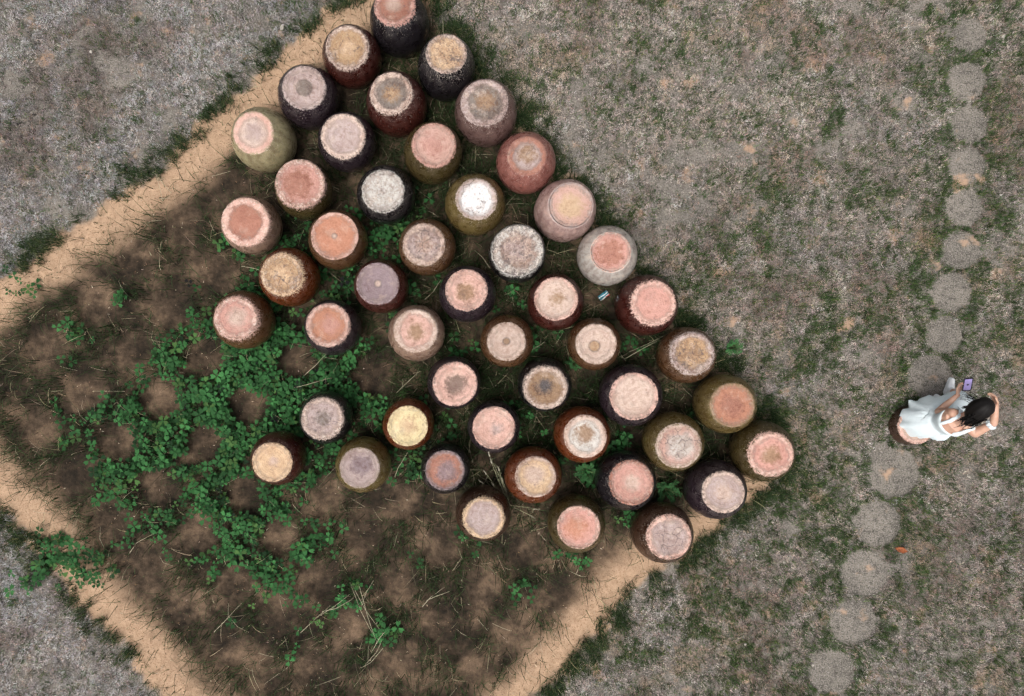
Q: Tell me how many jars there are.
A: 50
